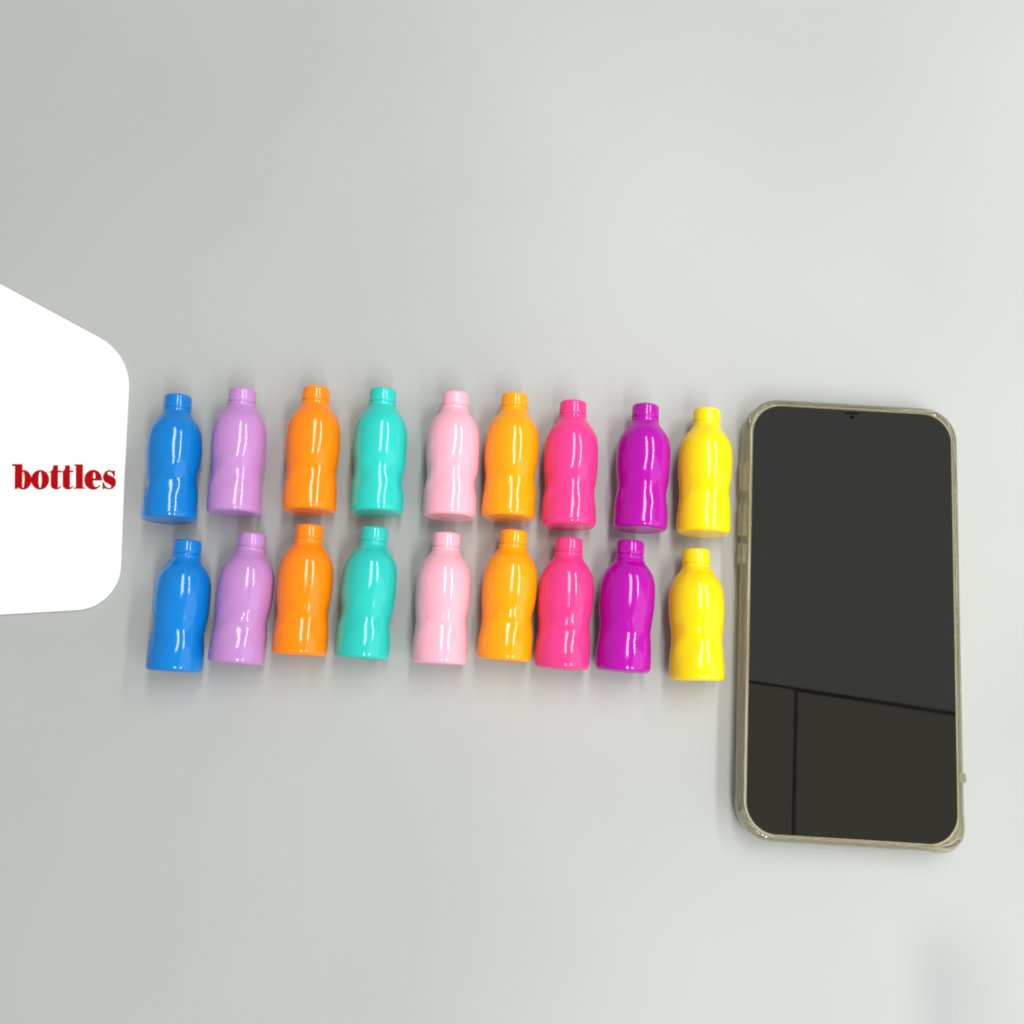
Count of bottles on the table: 18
